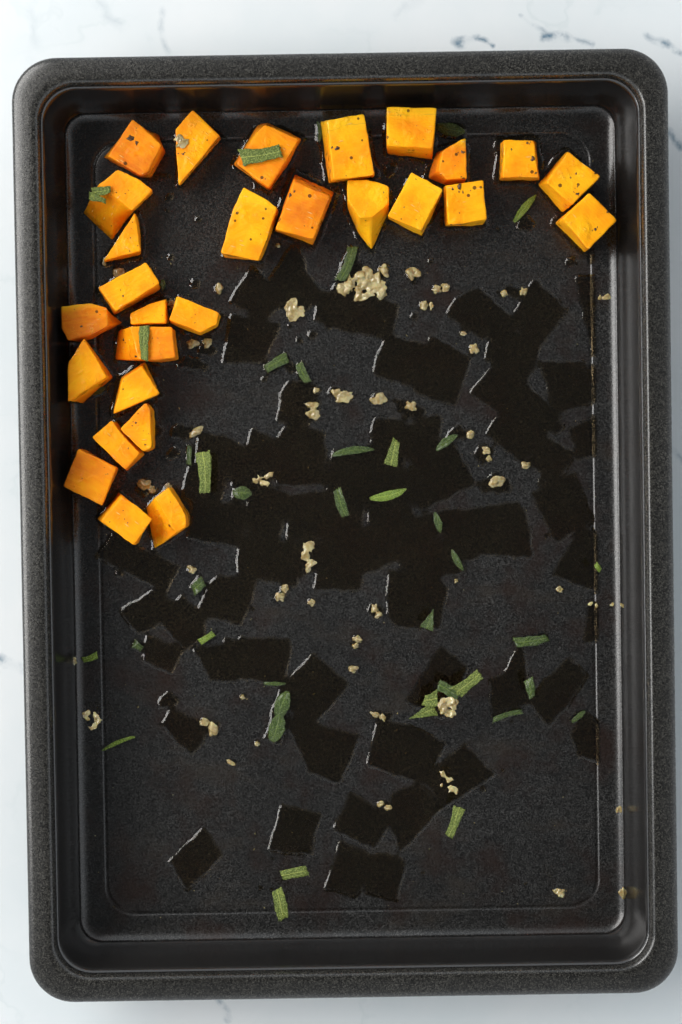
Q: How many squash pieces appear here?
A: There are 28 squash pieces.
